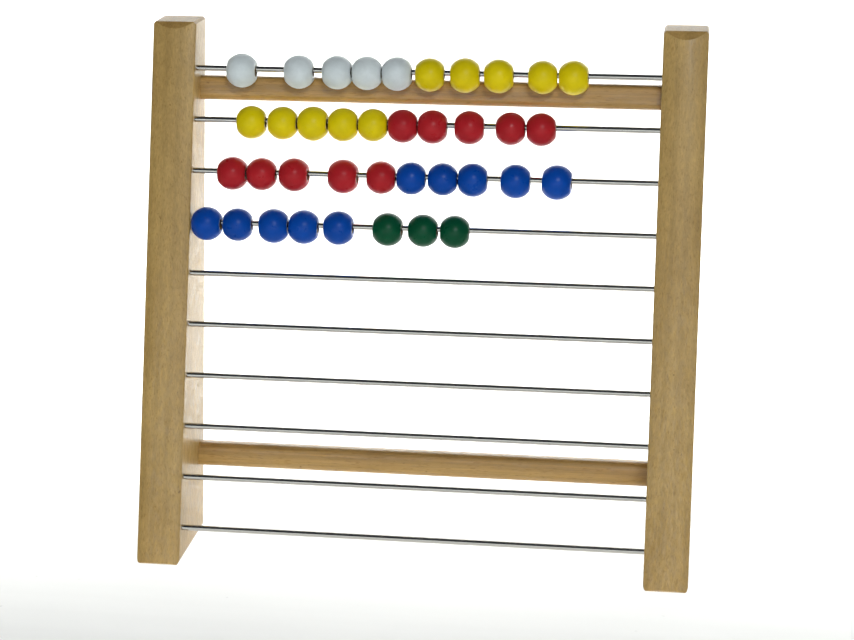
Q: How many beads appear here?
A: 38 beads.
